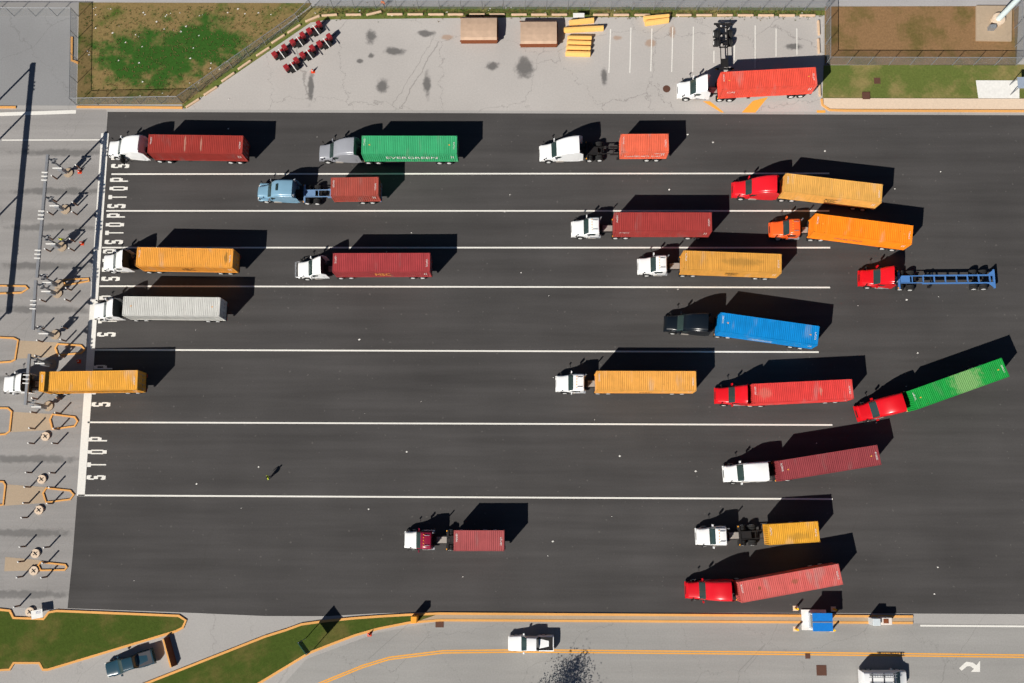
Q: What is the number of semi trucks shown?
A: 22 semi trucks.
